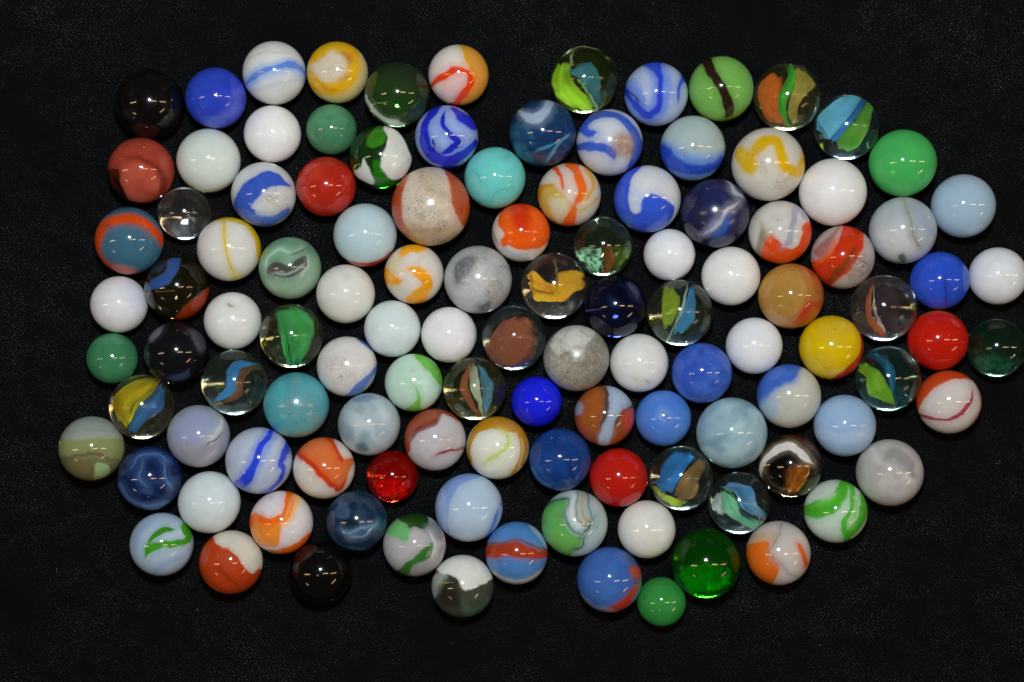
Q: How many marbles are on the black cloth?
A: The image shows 115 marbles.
